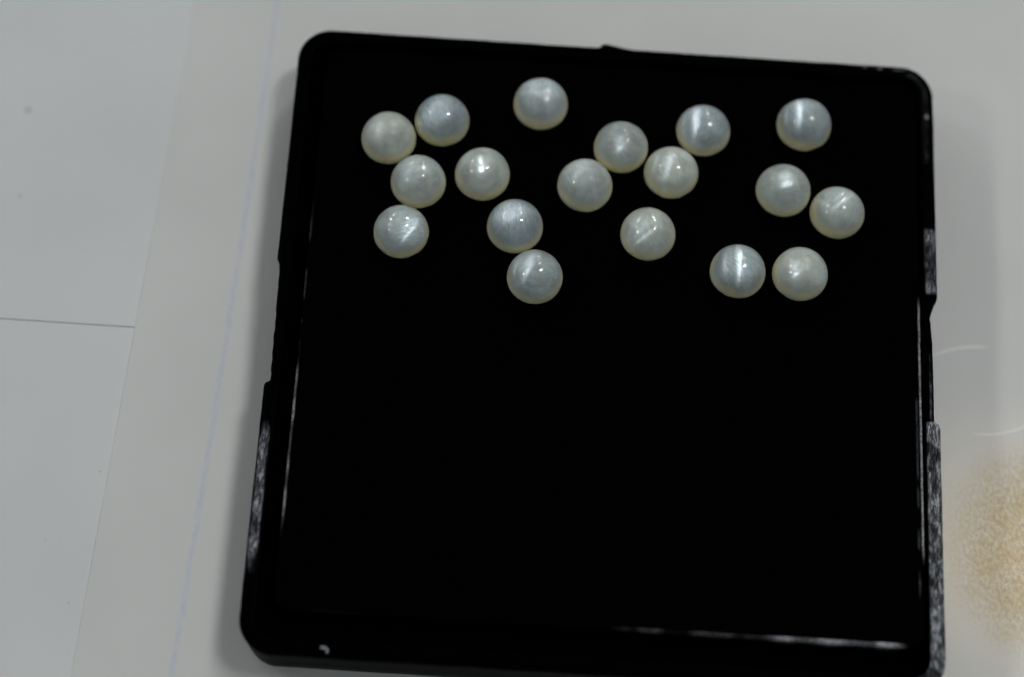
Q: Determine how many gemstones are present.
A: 18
